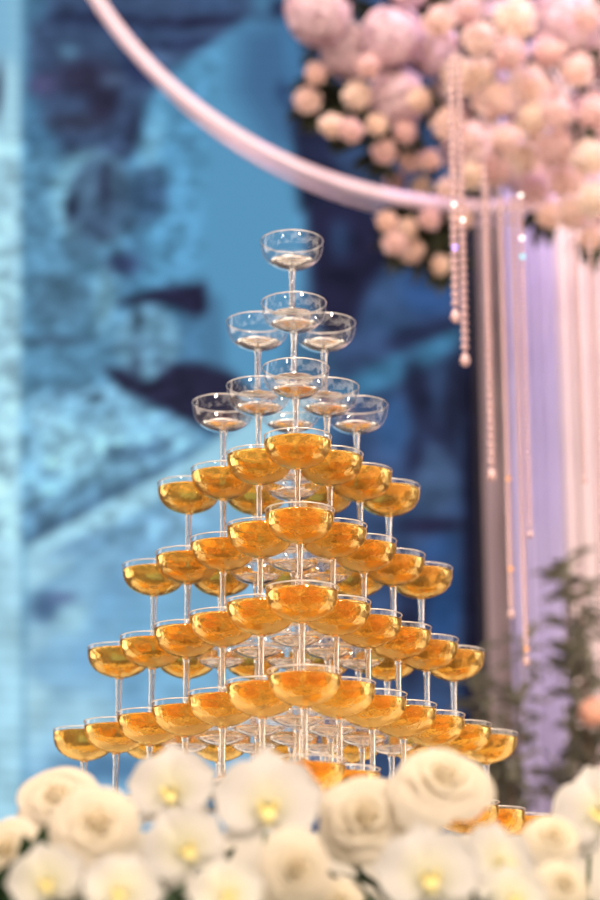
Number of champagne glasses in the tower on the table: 89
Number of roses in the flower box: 9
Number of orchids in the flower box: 10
